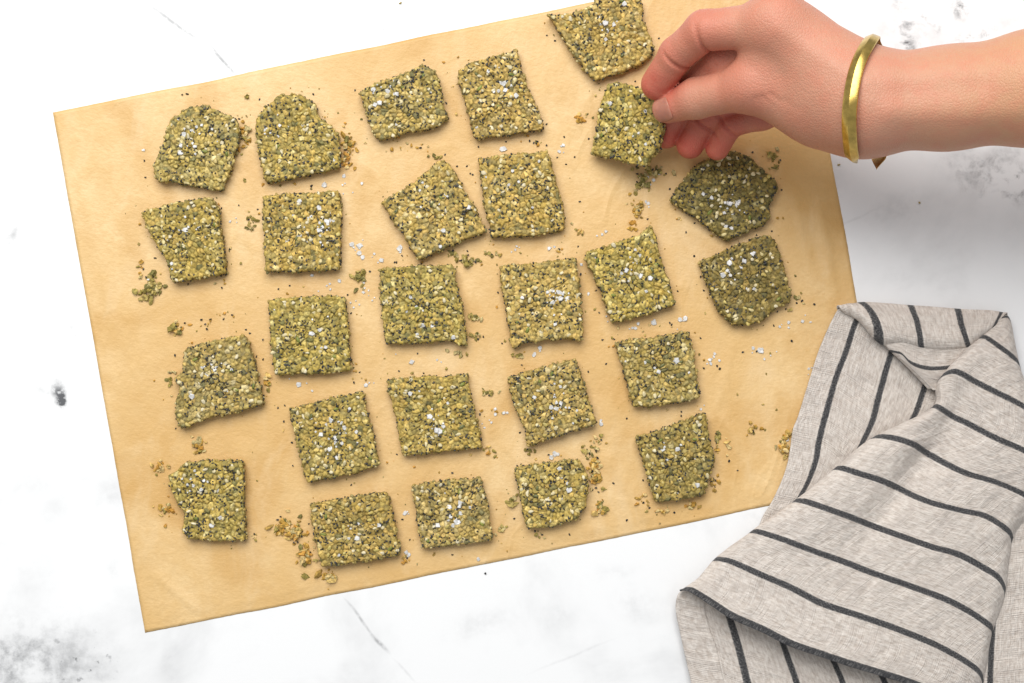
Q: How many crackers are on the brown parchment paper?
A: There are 26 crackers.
